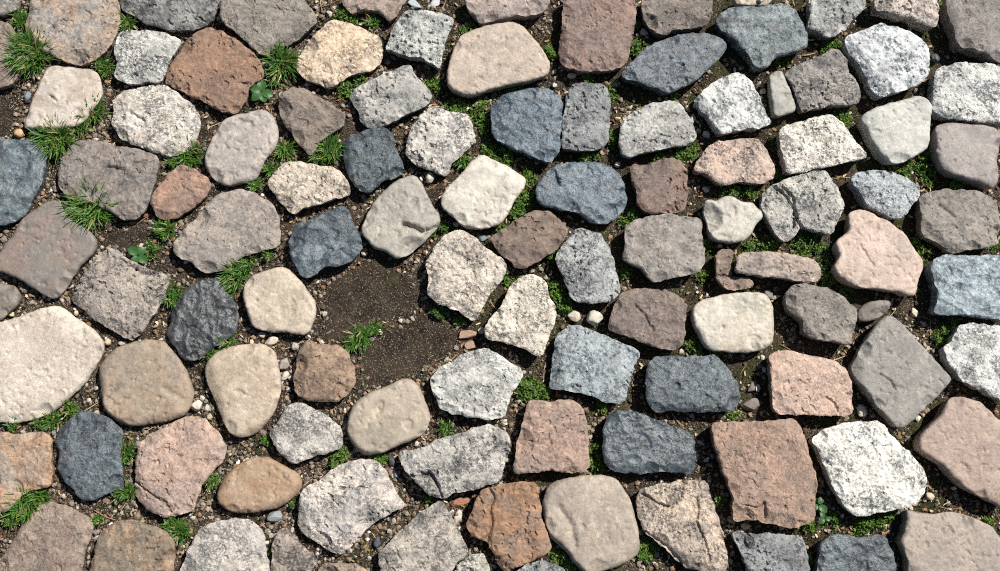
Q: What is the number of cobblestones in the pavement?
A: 108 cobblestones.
